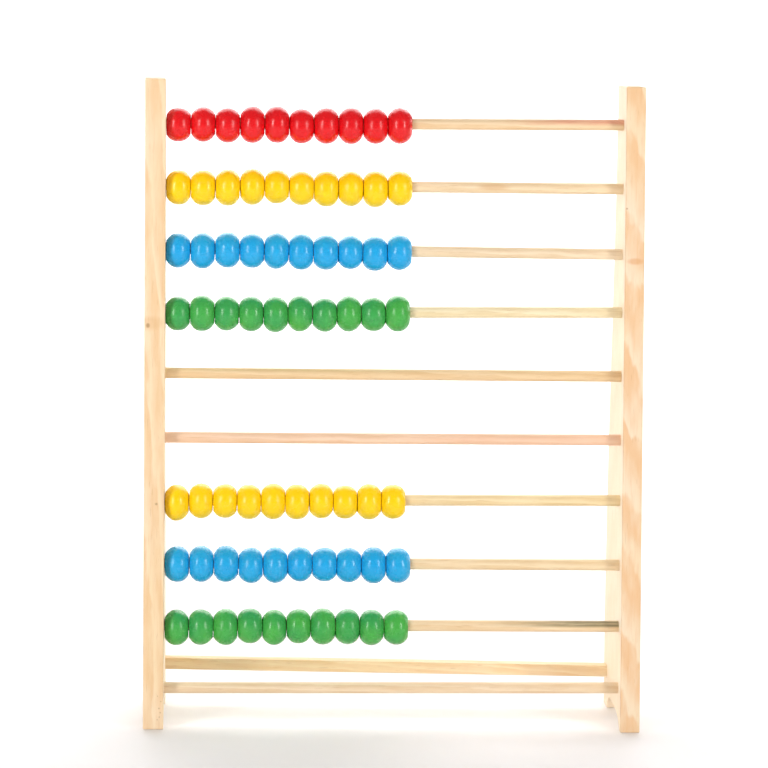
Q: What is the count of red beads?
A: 10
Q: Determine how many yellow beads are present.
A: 20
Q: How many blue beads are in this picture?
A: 20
